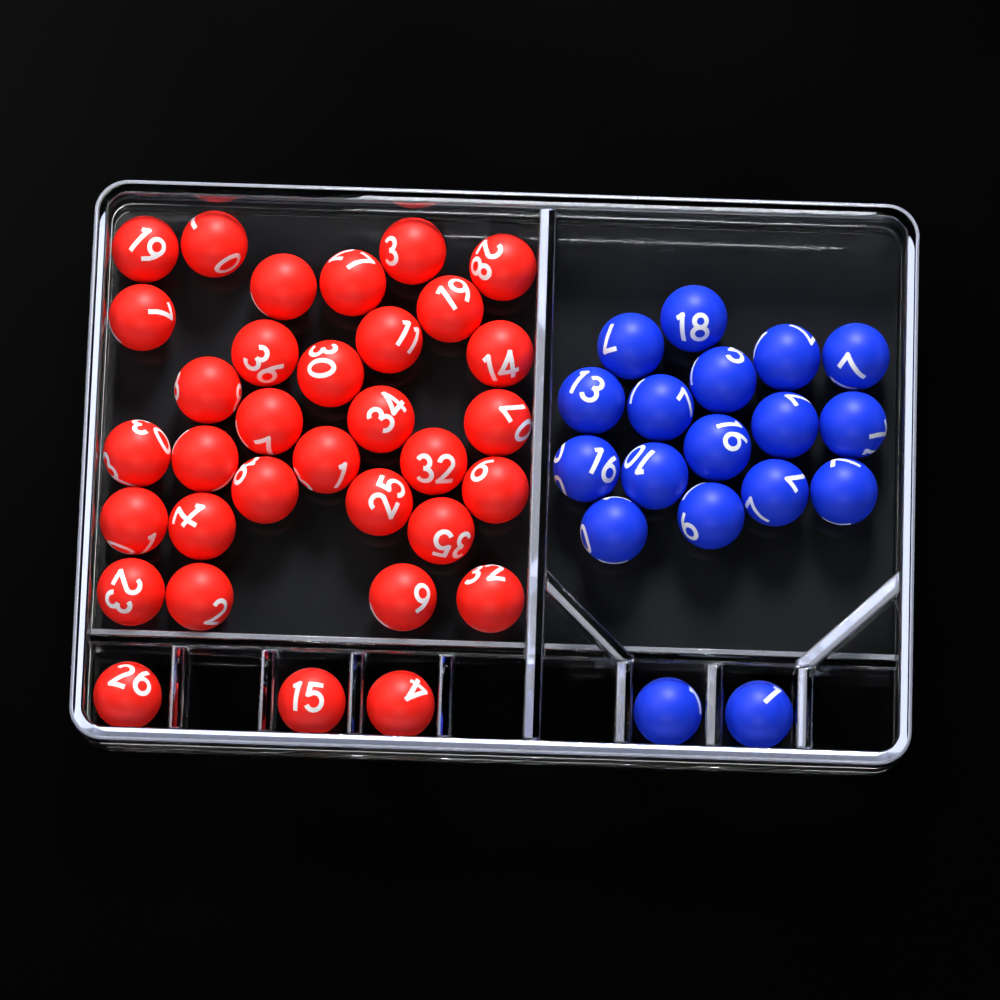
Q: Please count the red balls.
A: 33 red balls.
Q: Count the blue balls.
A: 18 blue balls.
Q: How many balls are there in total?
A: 51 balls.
